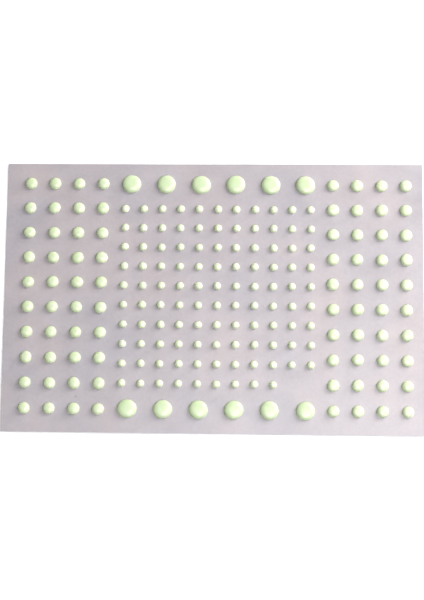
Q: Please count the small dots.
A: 108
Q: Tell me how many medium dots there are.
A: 80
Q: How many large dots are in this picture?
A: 12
